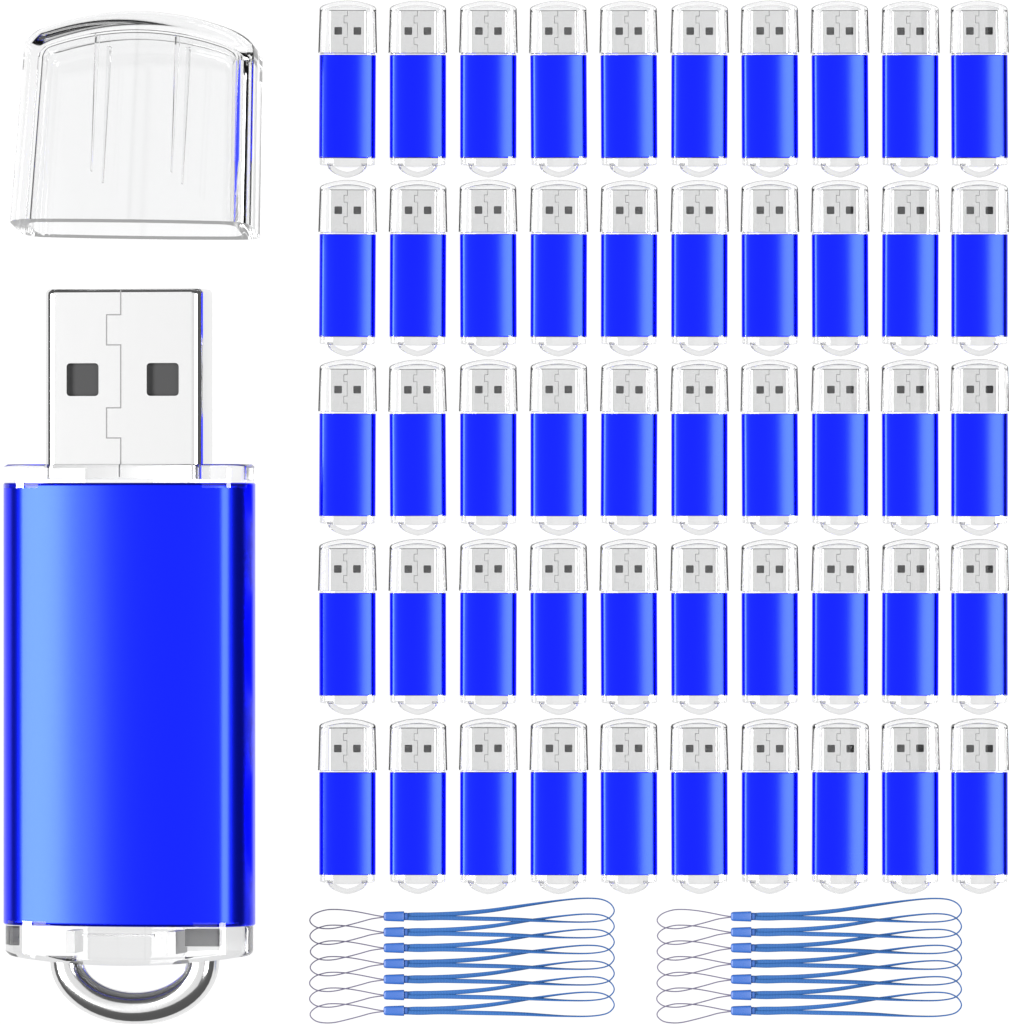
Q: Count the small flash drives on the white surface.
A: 50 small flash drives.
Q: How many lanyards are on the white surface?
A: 14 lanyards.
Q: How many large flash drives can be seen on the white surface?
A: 1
